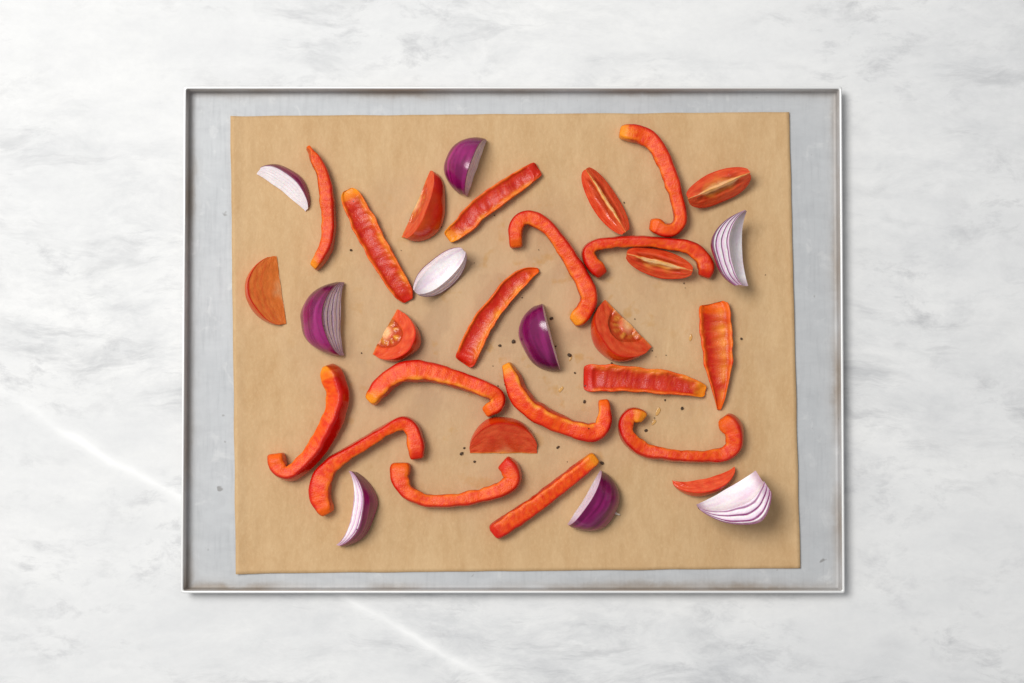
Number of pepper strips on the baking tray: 16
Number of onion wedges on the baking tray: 9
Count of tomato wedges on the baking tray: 9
